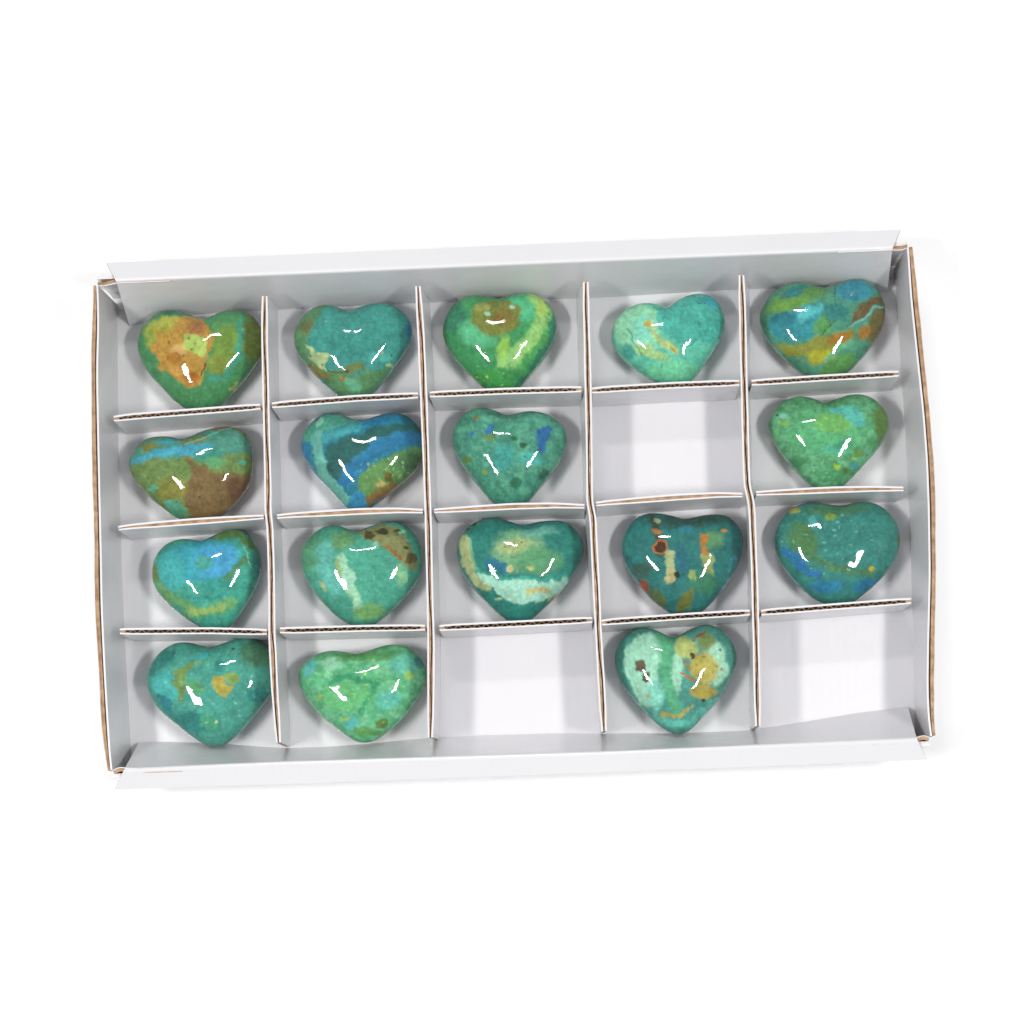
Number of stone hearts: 17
